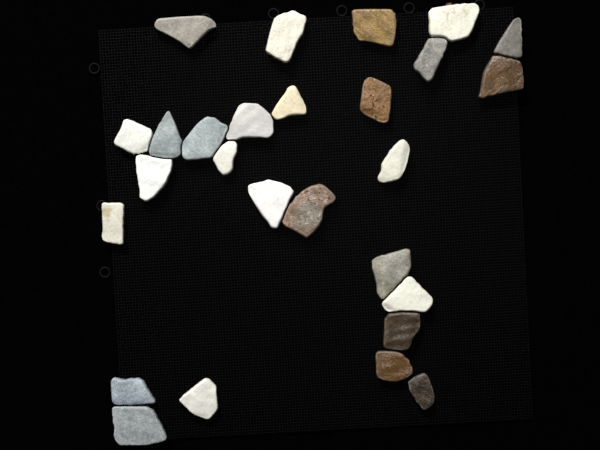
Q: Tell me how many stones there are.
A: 27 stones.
